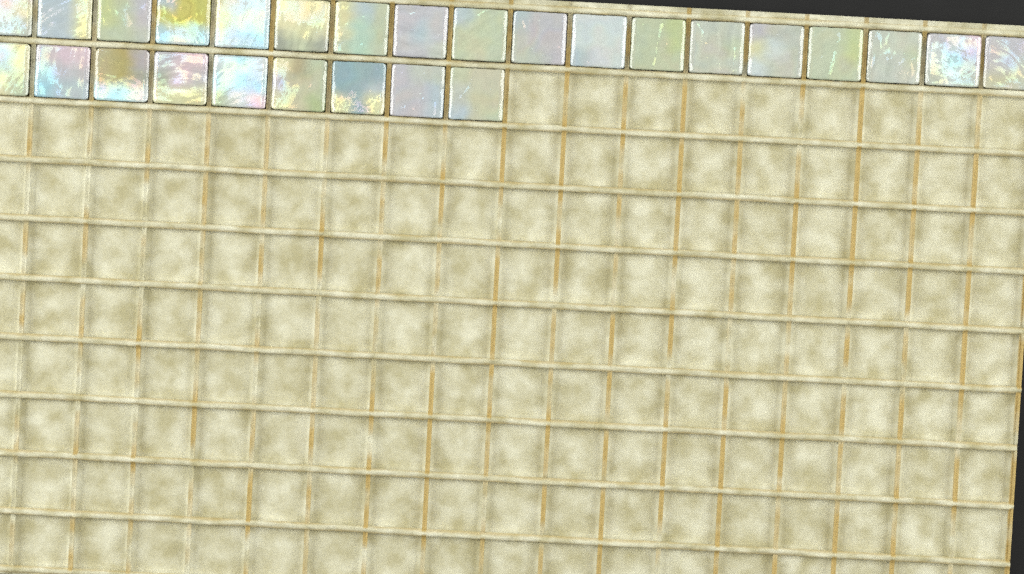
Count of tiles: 27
